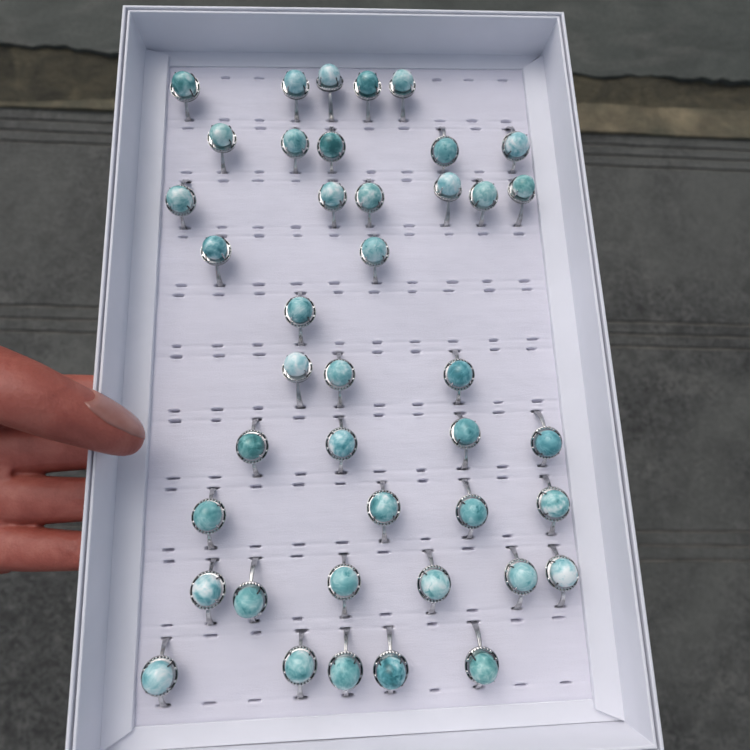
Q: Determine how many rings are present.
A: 41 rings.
